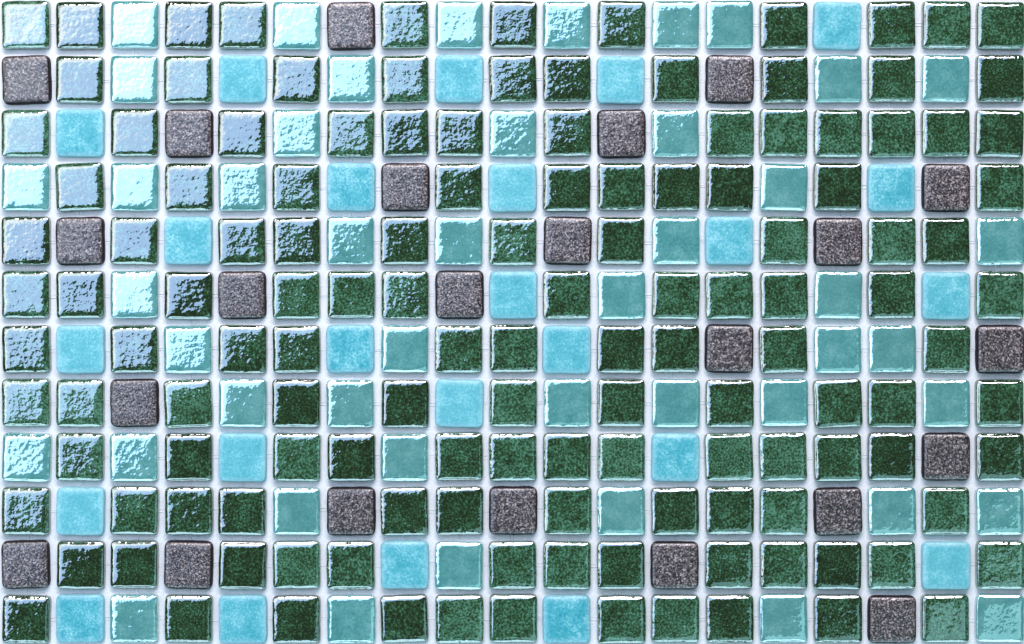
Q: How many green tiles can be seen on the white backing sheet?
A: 135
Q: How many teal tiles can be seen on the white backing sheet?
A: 46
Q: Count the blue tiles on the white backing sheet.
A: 24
